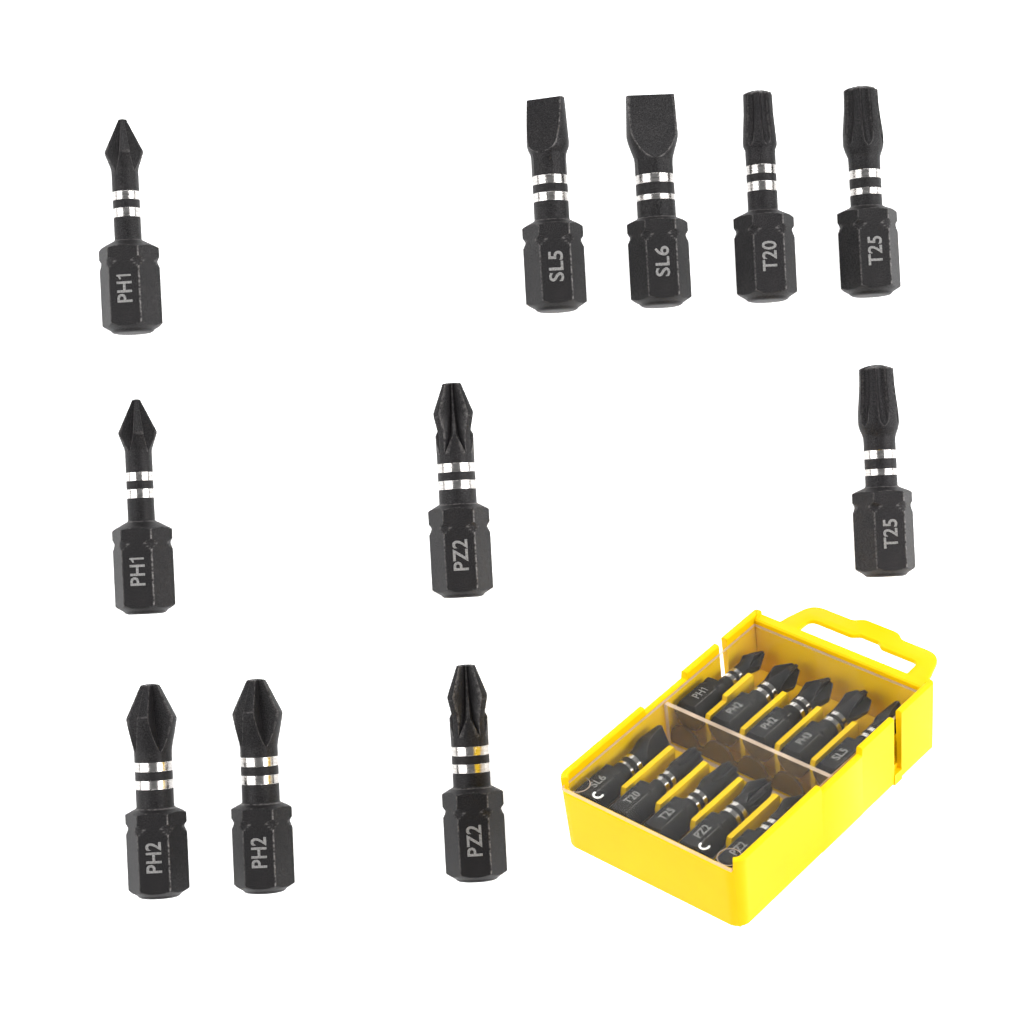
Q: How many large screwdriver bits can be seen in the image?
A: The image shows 11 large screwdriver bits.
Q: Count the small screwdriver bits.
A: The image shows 10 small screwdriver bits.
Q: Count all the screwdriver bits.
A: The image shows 21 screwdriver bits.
